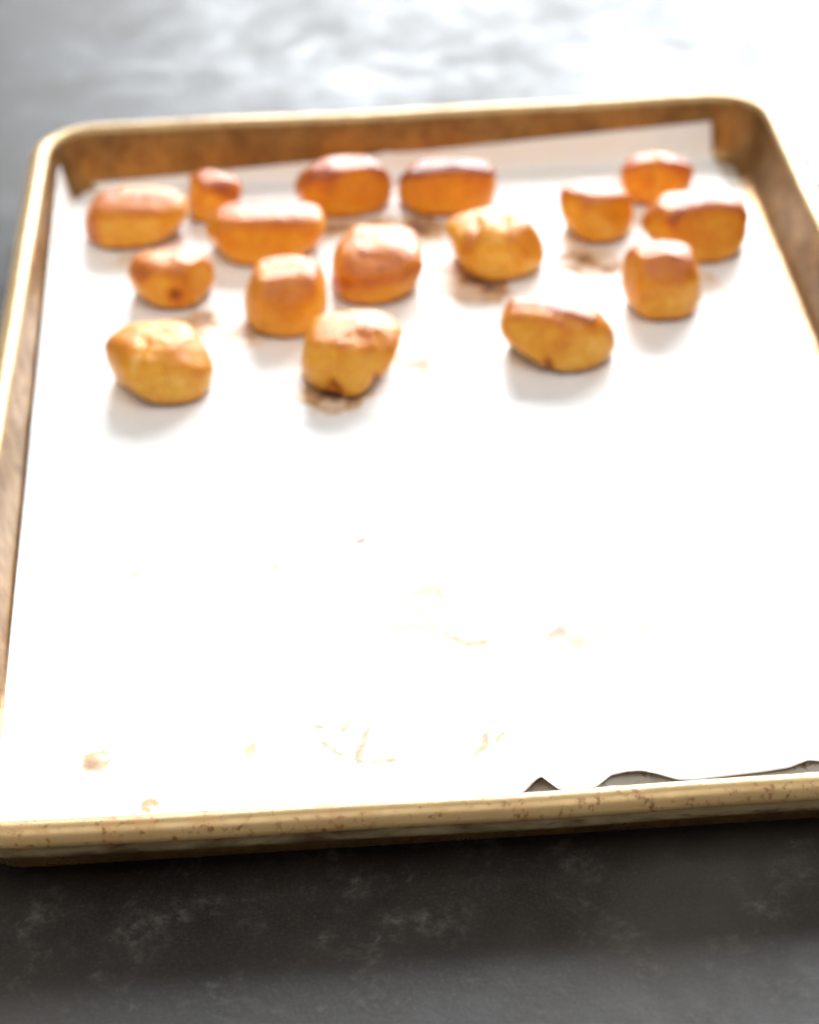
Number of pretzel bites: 16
